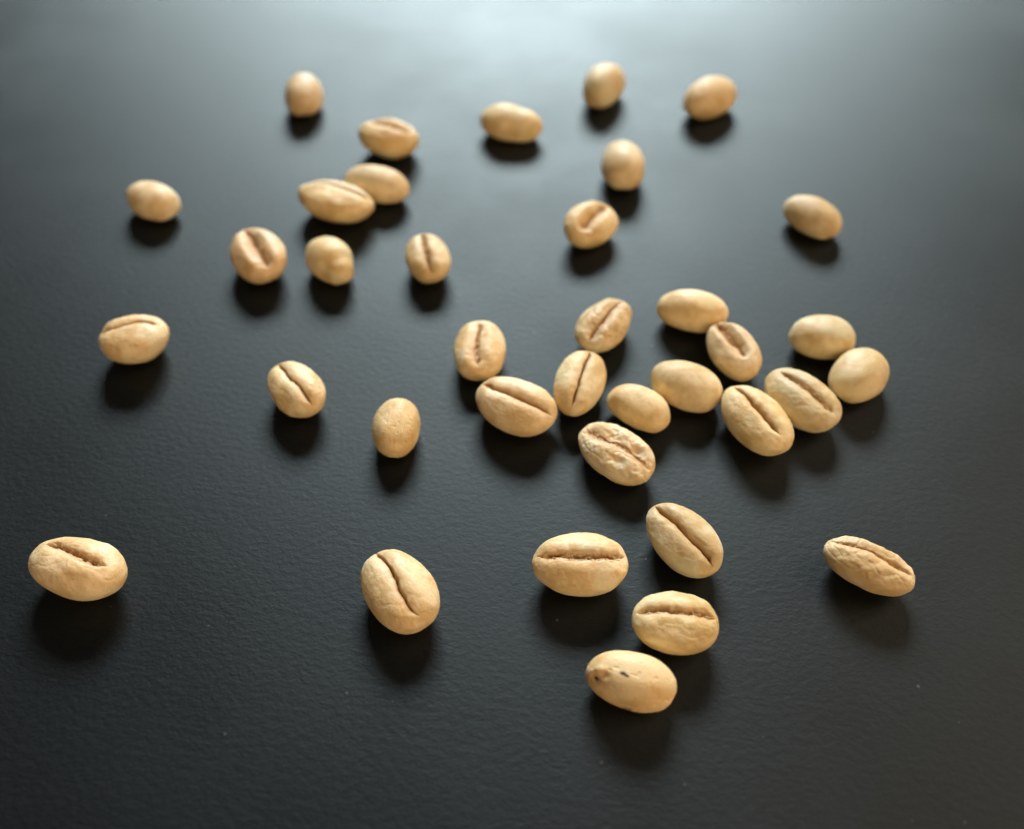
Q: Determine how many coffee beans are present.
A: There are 37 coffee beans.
